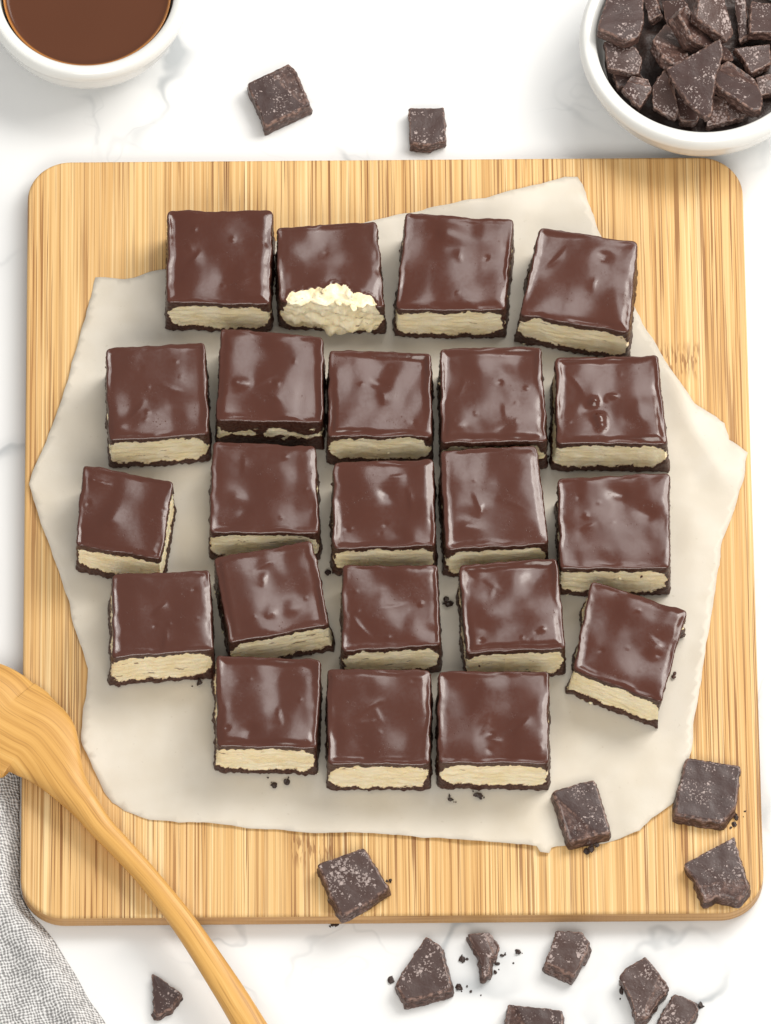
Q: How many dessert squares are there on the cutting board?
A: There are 22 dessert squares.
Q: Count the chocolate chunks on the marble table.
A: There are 31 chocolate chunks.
